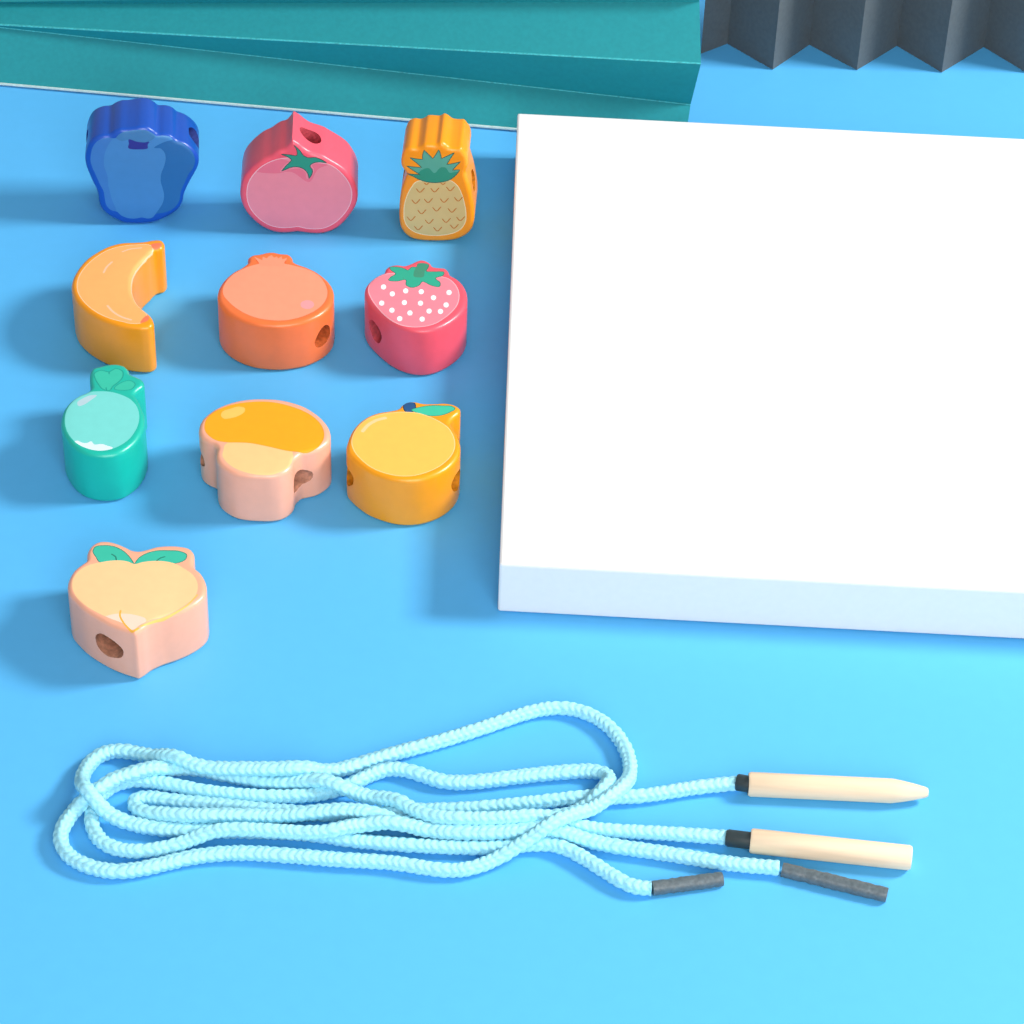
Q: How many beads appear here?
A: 10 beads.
